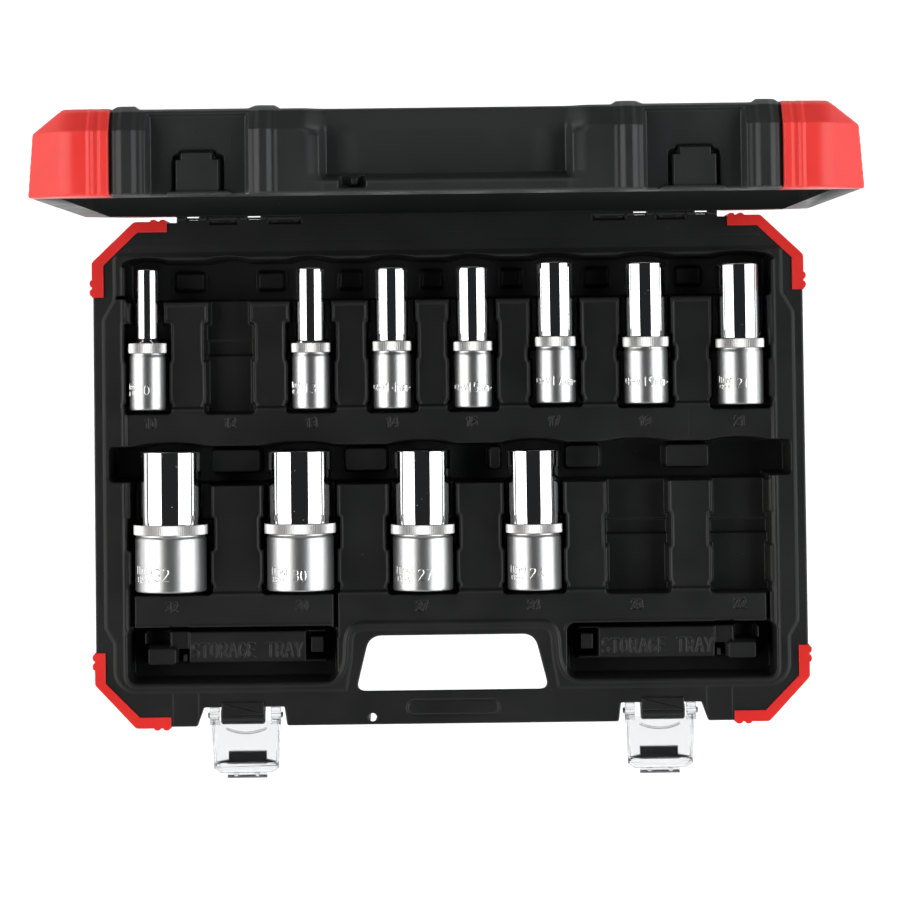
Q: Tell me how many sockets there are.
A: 11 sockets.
